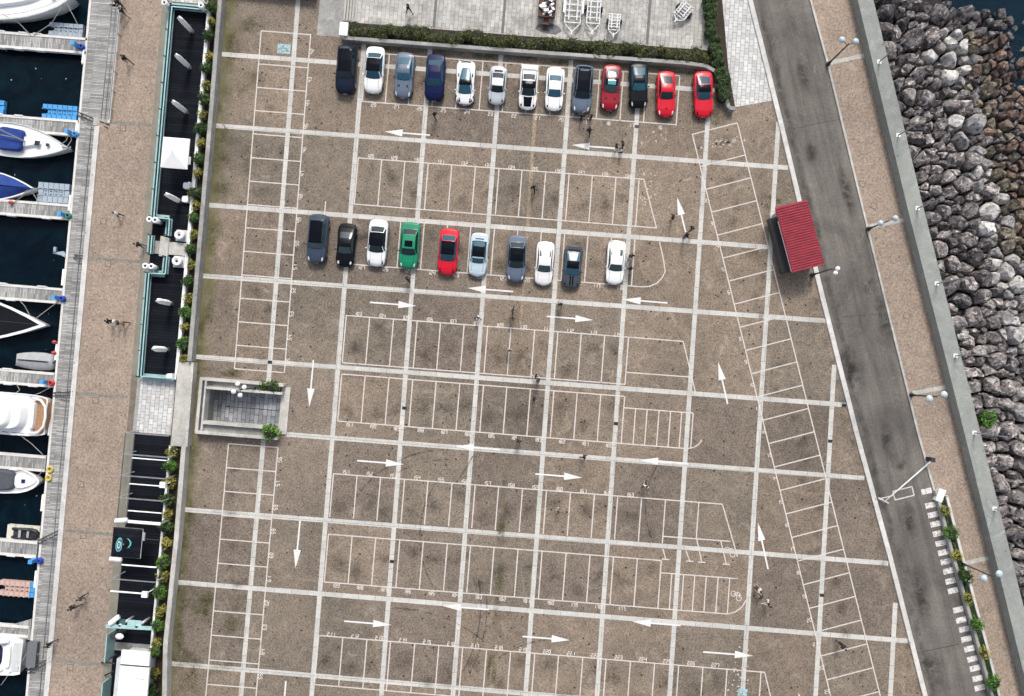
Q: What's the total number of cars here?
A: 23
